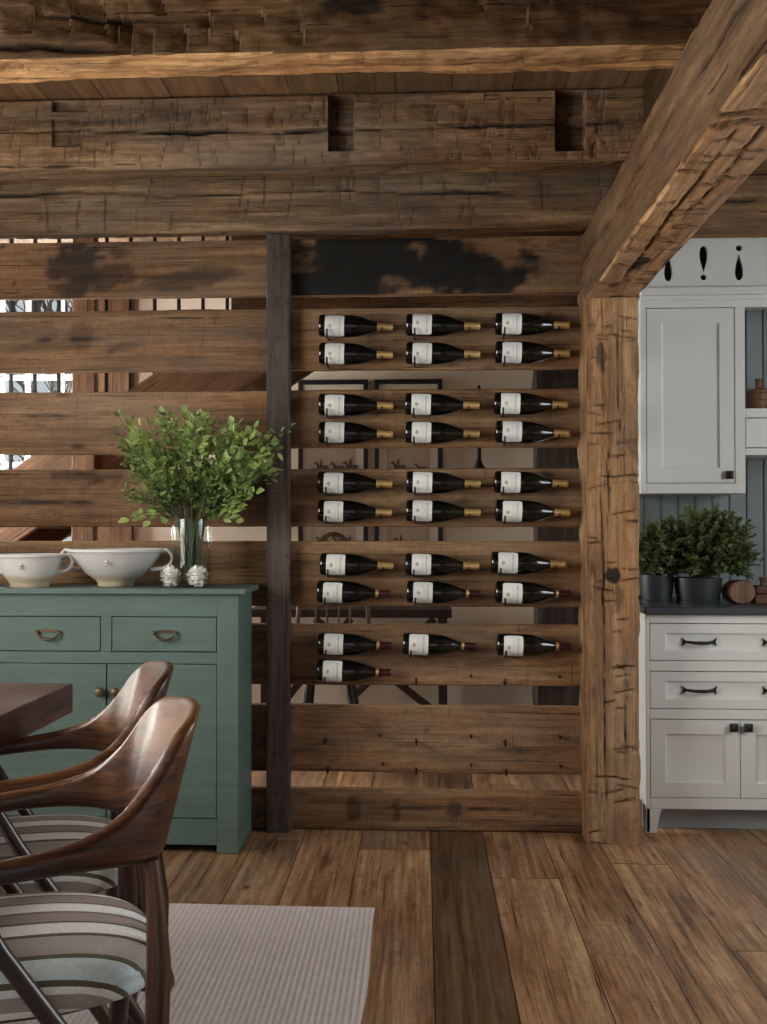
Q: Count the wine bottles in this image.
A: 28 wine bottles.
